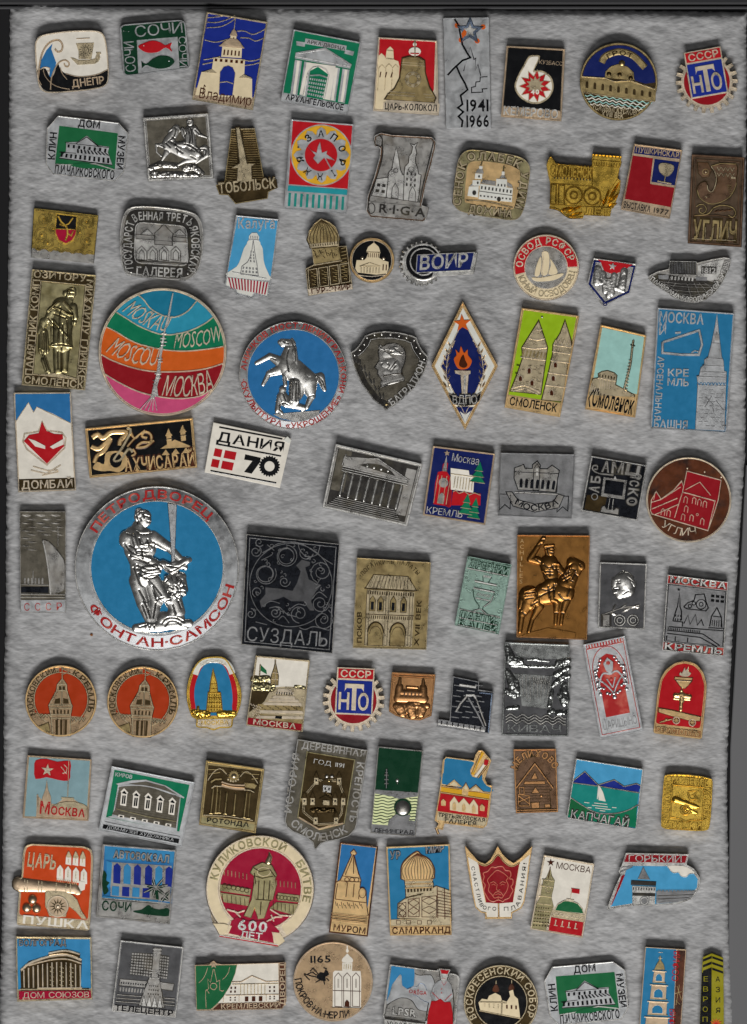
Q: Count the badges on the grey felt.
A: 87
